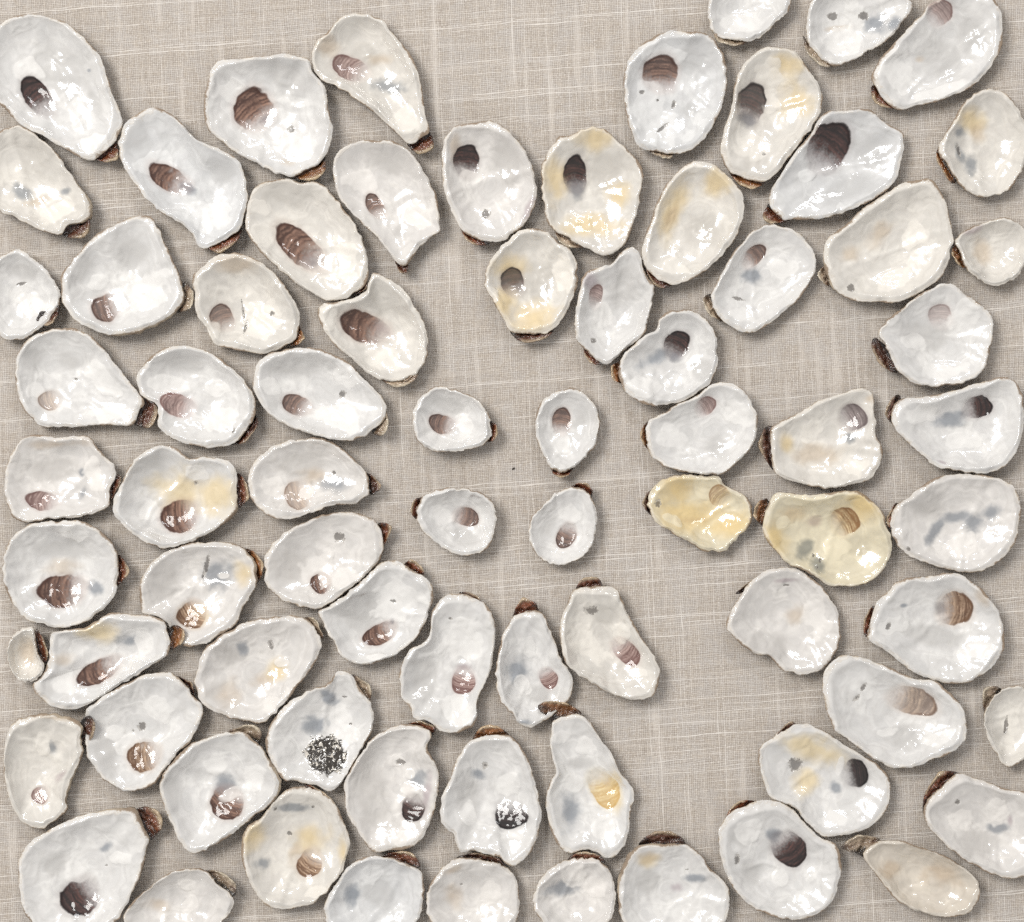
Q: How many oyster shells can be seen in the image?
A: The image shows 76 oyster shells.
